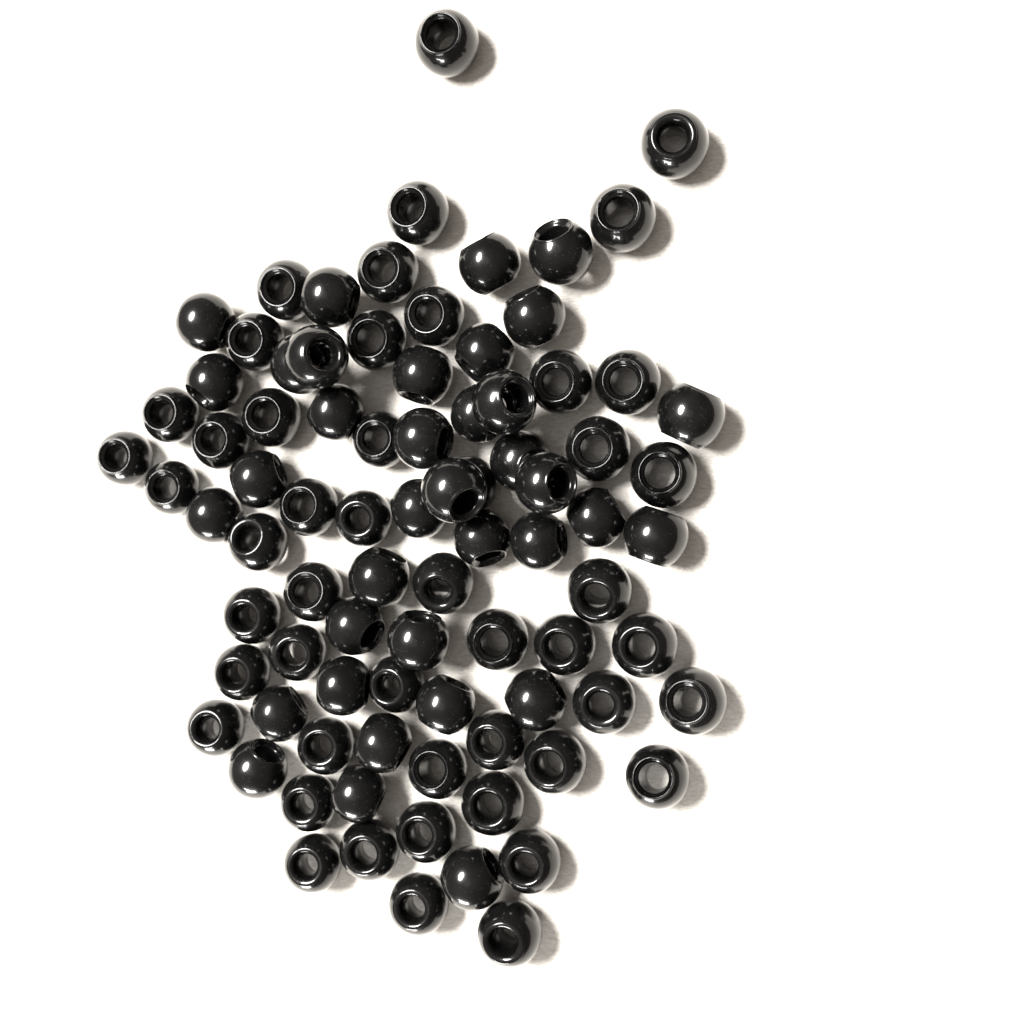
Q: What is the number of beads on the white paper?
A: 85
